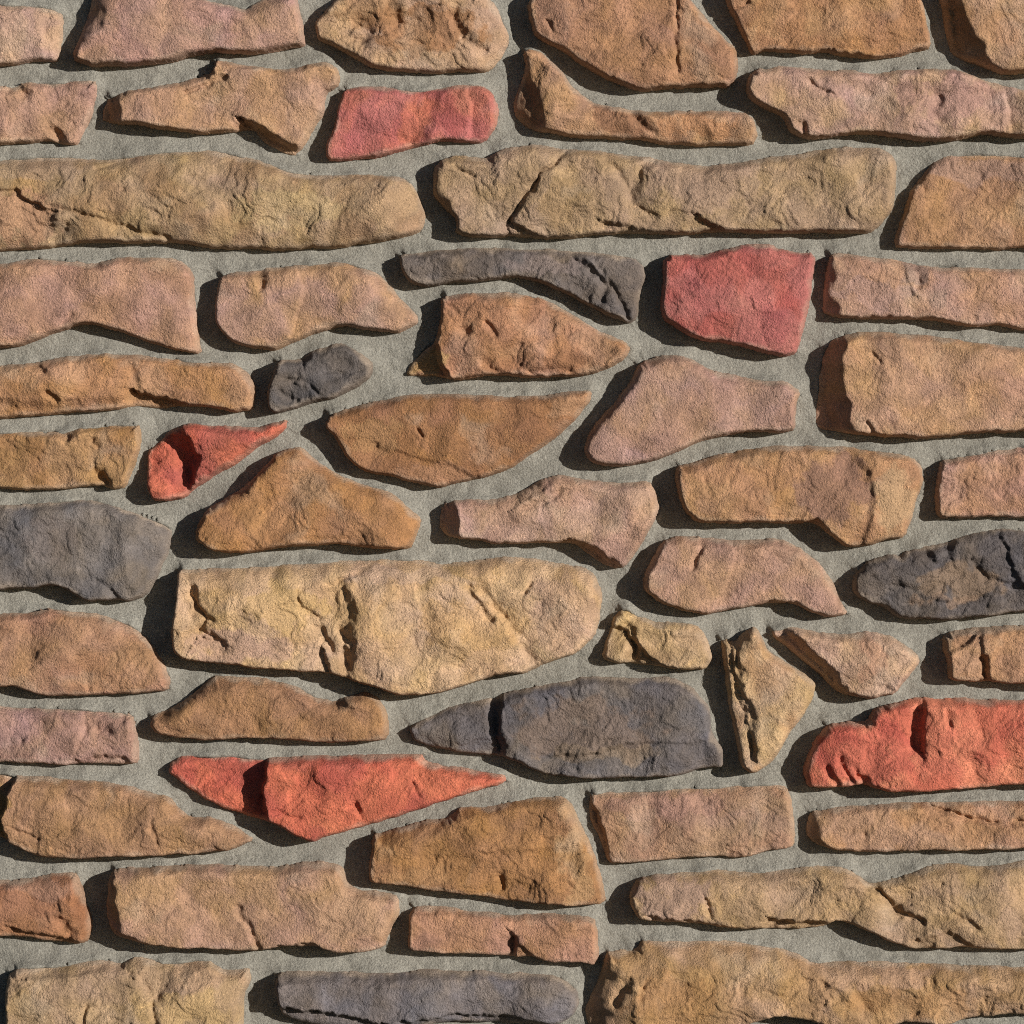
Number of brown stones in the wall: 45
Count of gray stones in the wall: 6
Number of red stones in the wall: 5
